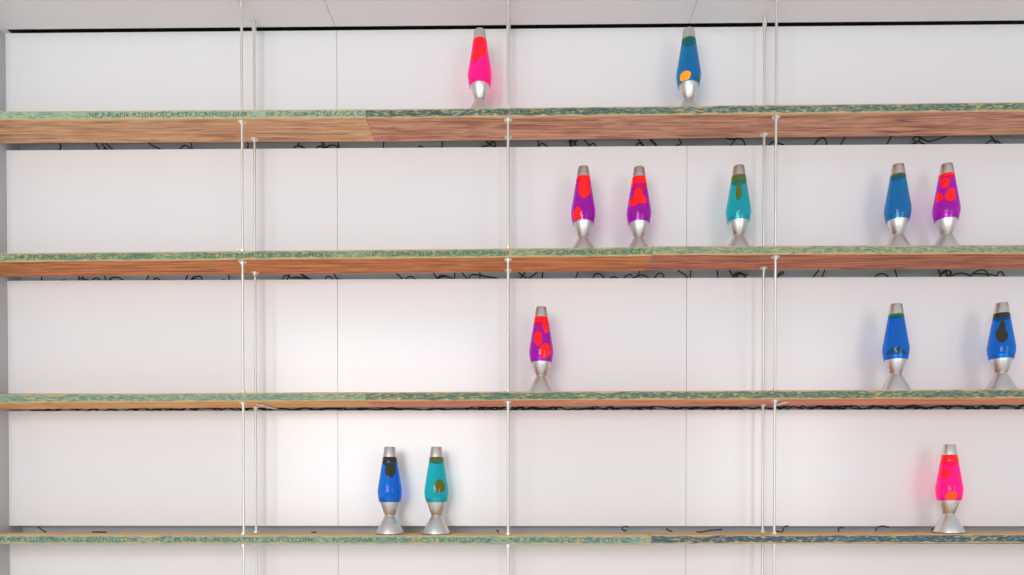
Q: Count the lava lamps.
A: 13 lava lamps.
